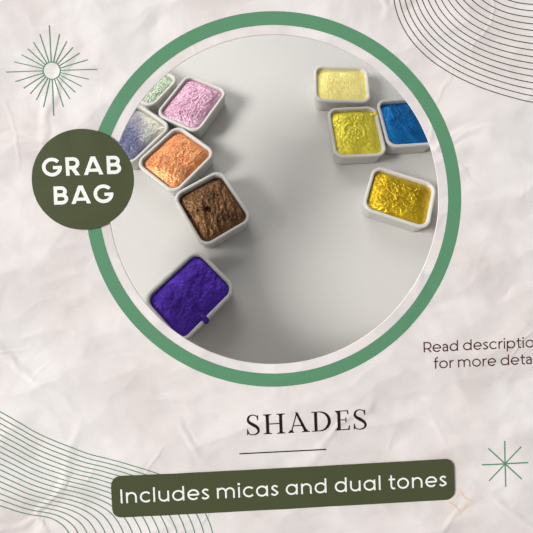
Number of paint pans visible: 10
